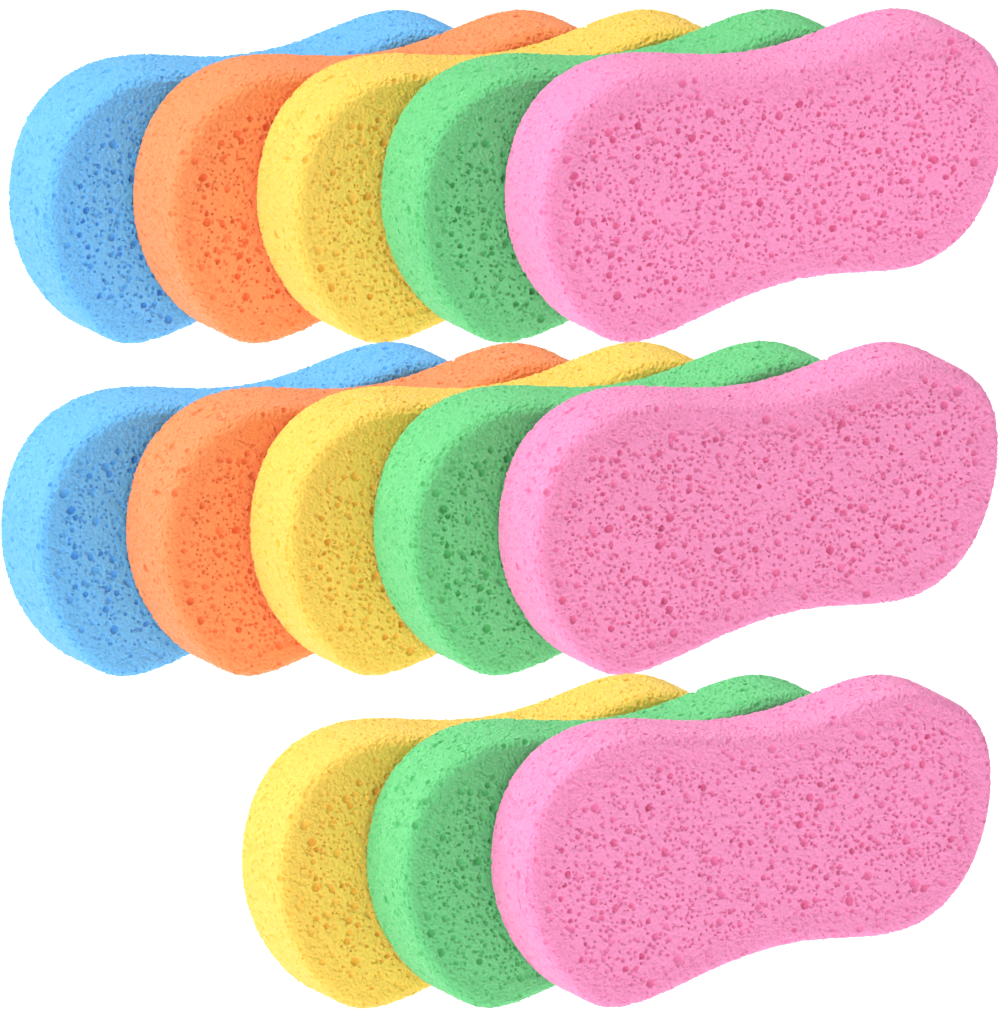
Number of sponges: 13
